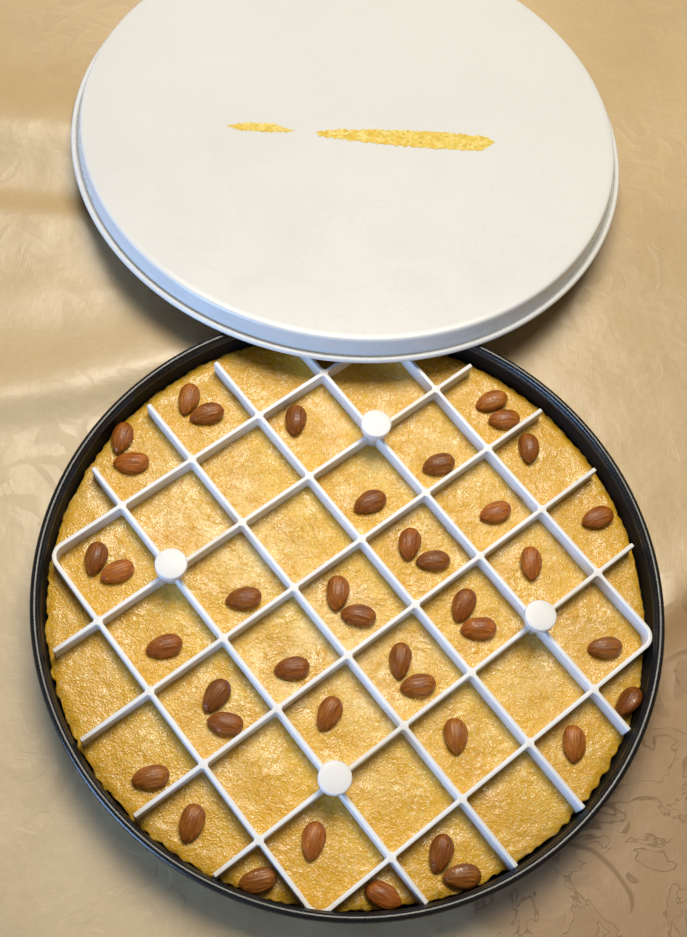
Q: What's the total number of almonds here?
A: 40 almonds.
